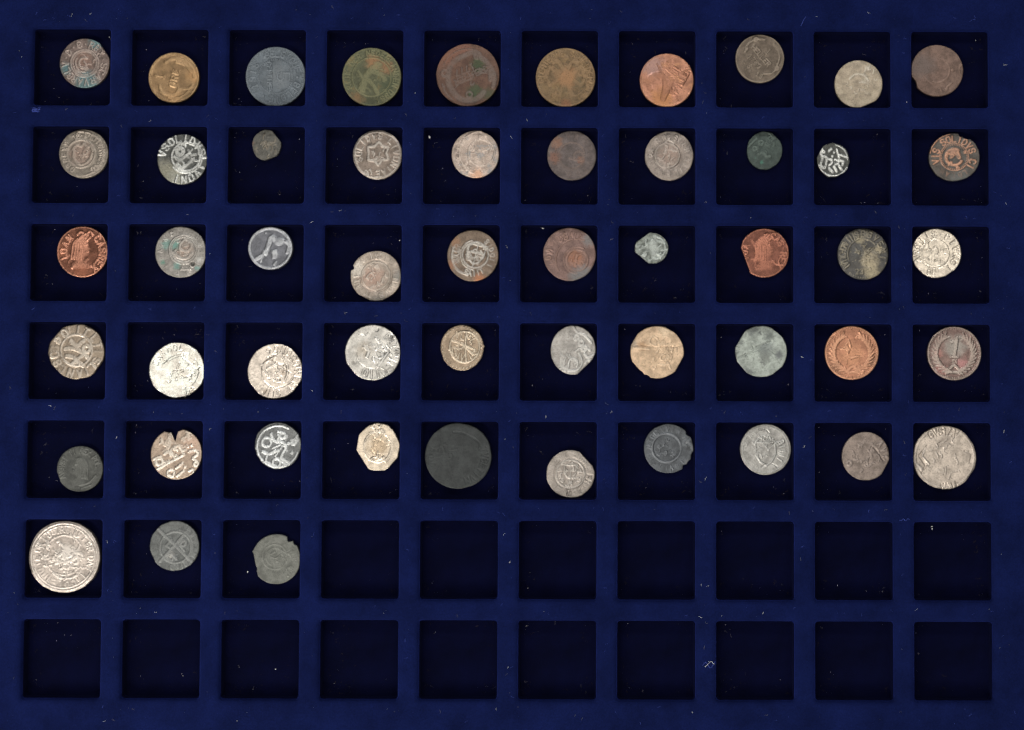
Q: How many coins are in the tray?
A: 53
